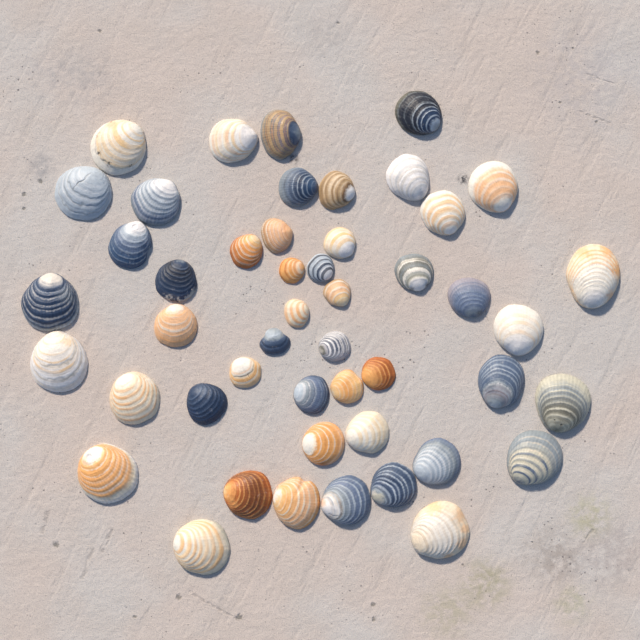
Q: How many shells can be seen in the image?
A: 48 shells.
